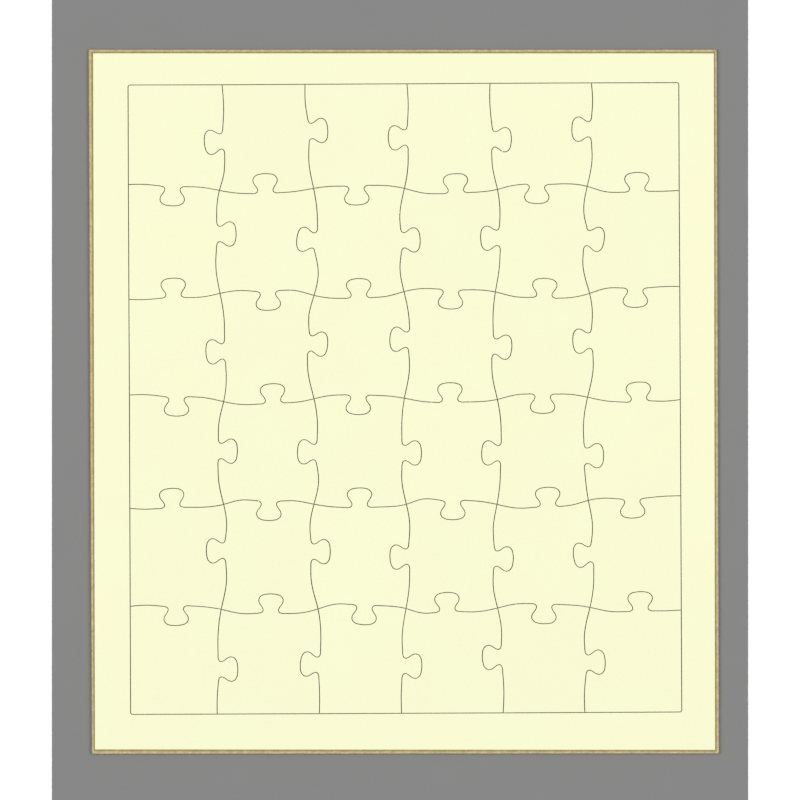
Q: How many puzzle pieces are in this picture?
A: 36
